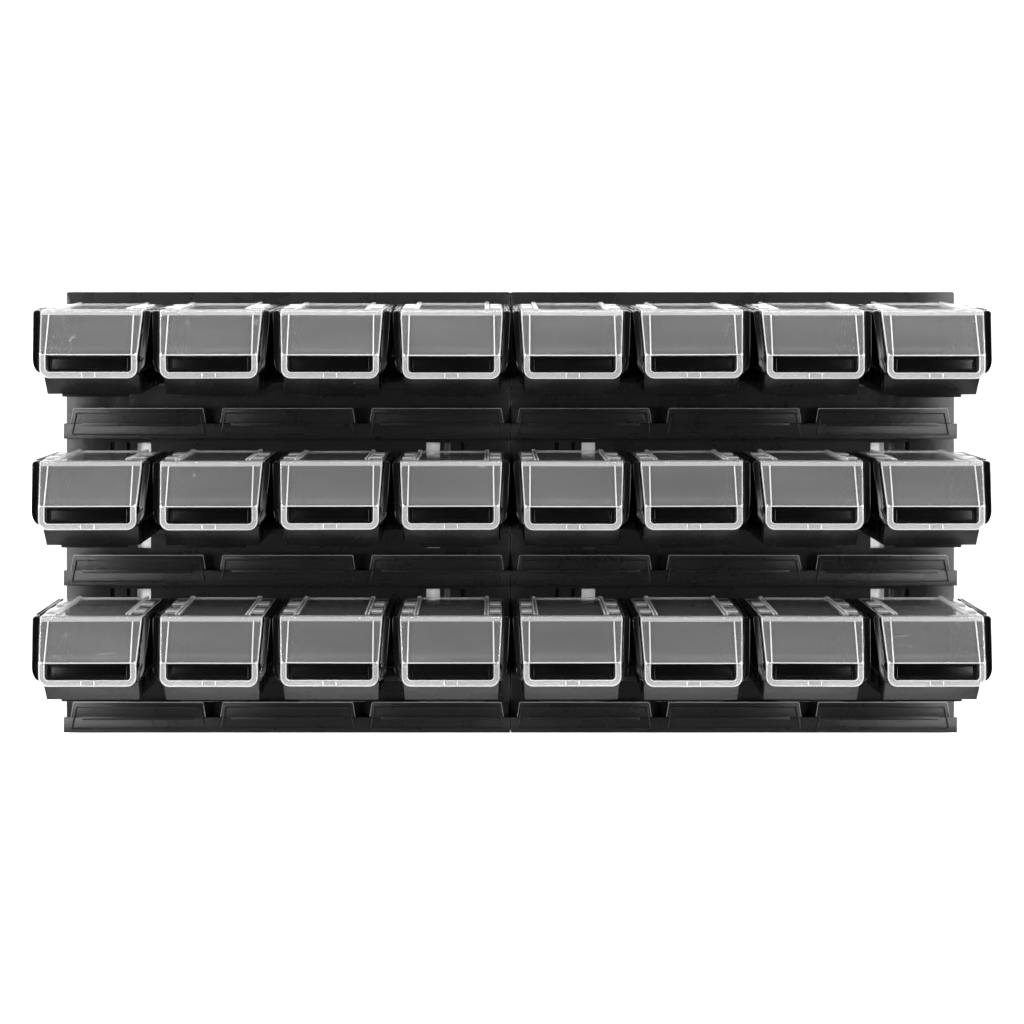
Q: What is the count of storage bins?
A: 24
